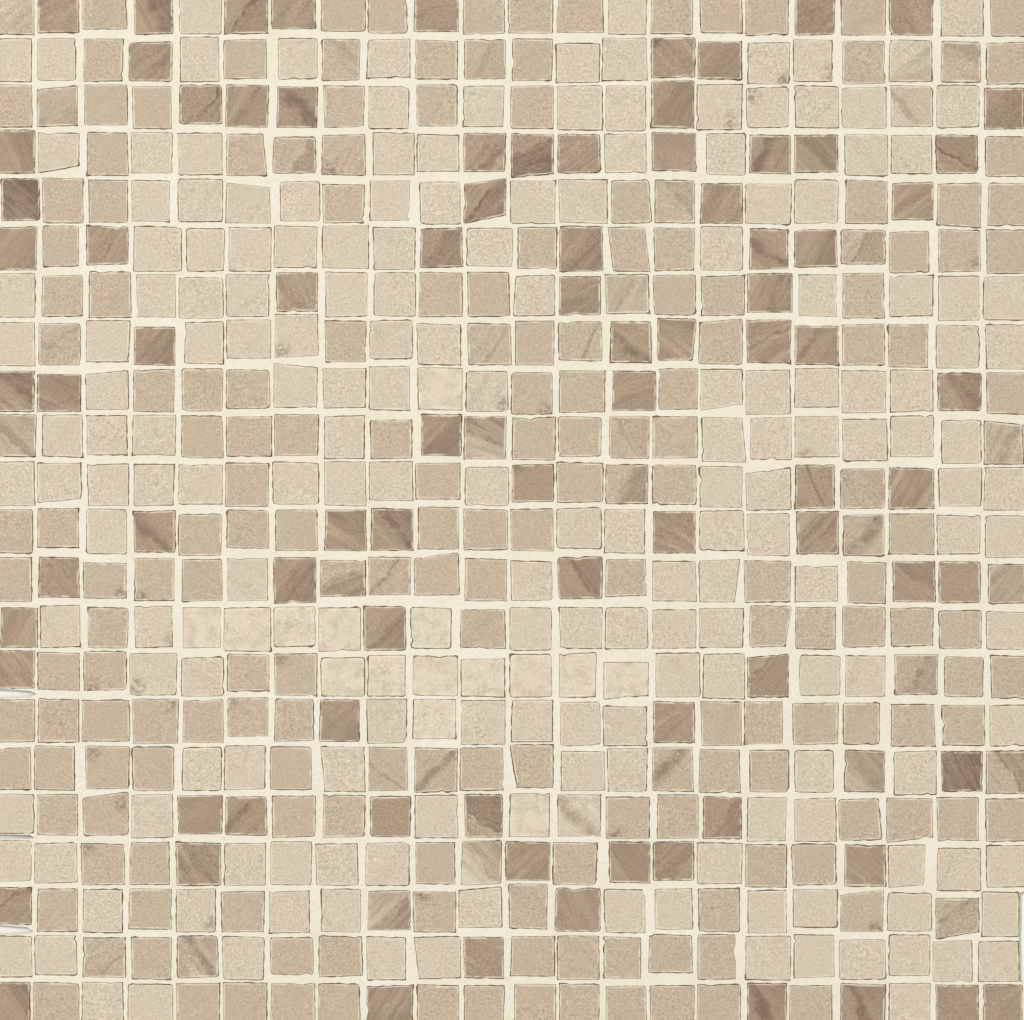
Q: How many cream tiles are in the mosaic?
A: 200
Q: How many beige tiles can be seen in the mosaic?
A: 199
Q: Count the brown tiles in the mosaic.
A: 85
